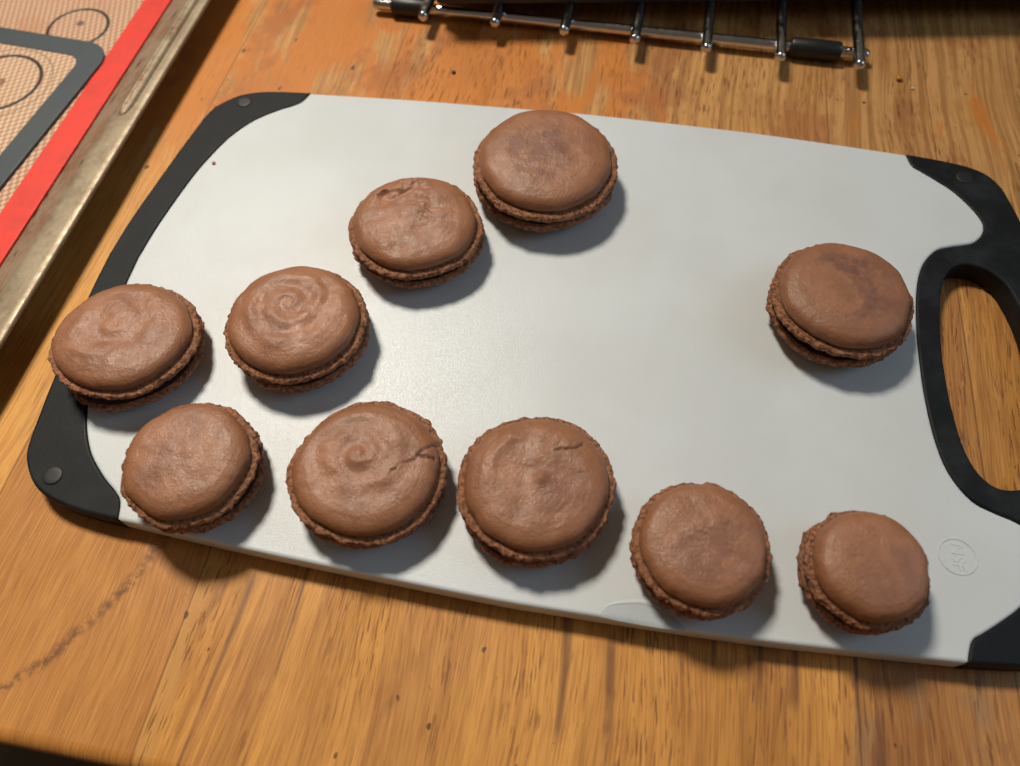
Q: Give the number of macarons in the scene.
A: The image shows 10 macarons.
